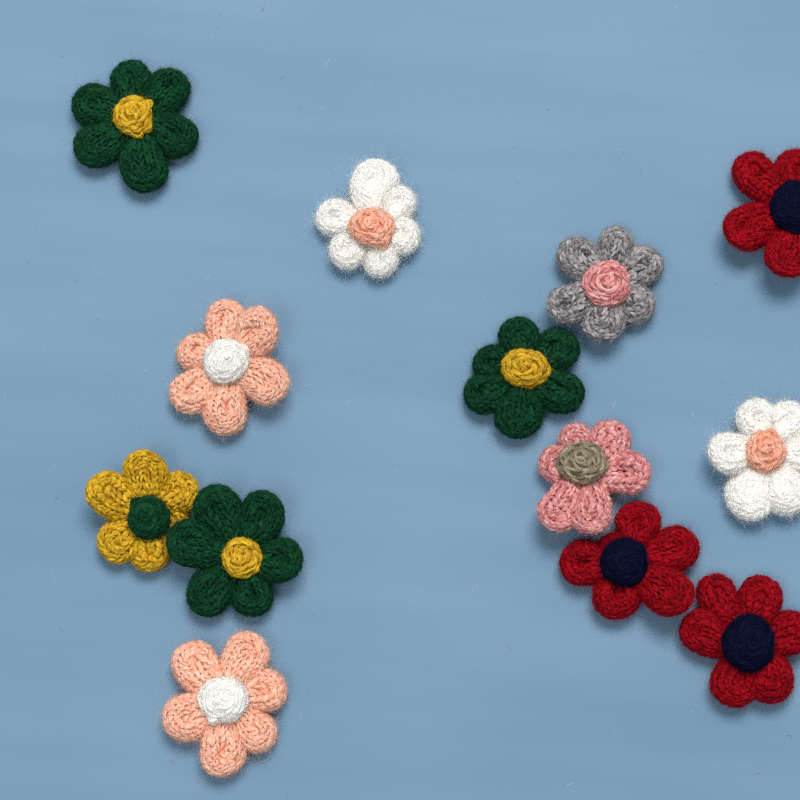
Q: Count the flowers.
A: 13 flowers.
